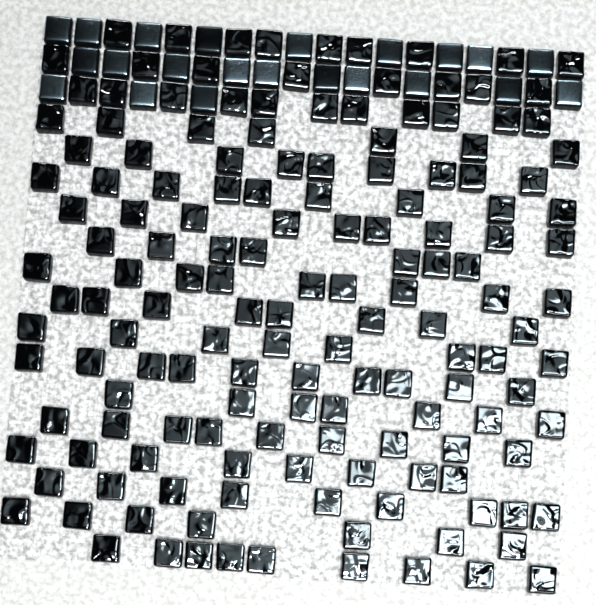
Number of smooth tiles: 22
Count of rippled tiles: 153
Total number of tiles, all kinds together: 175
